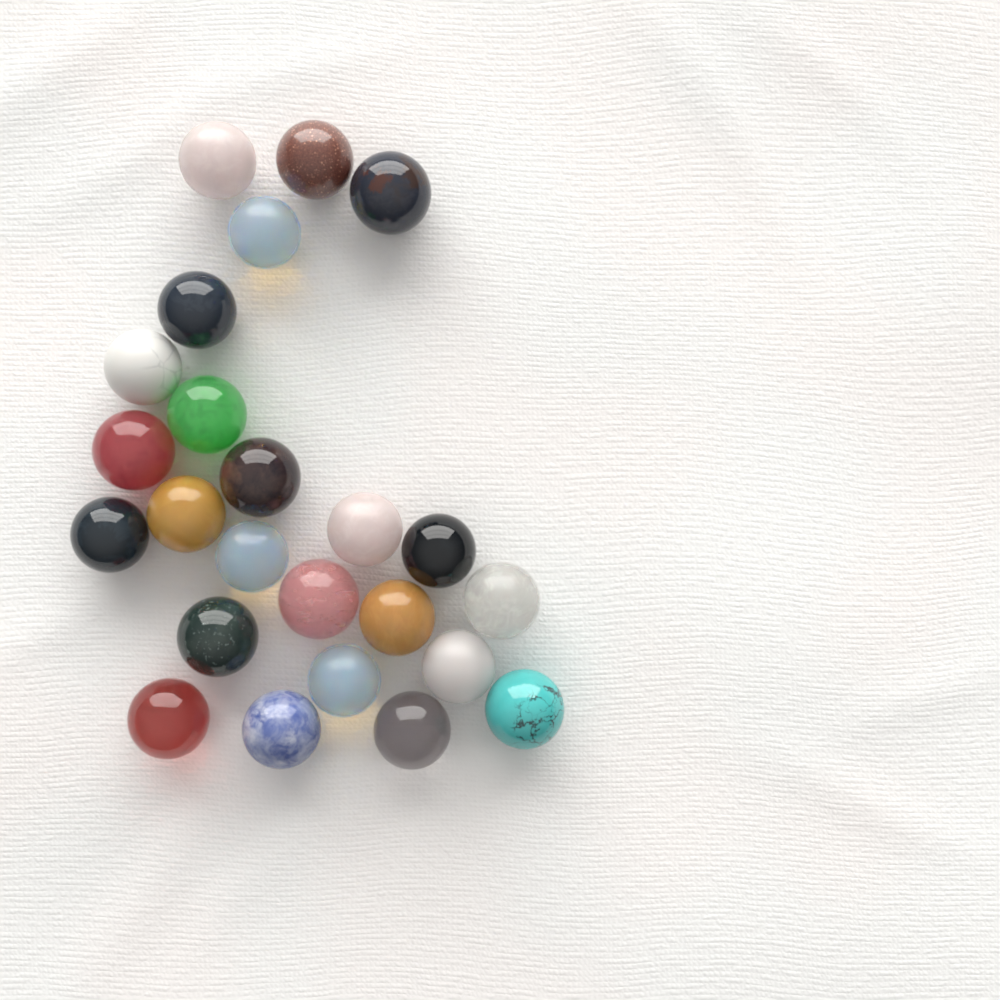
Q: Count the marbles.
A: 24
